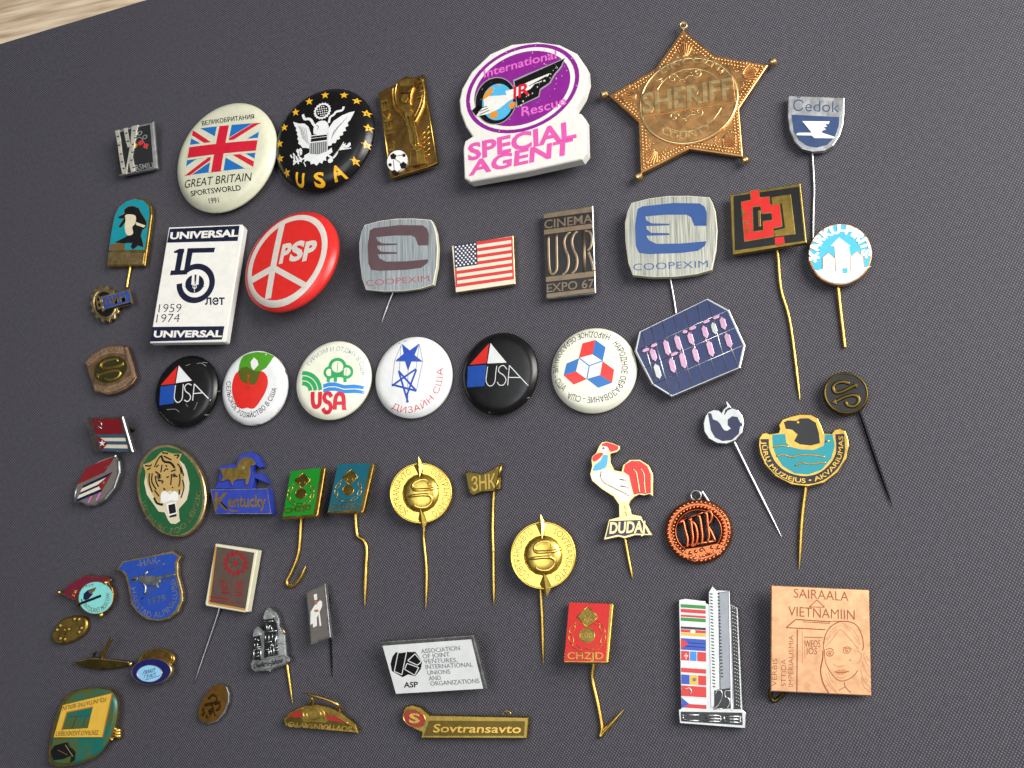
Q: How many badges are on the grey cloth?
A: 53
